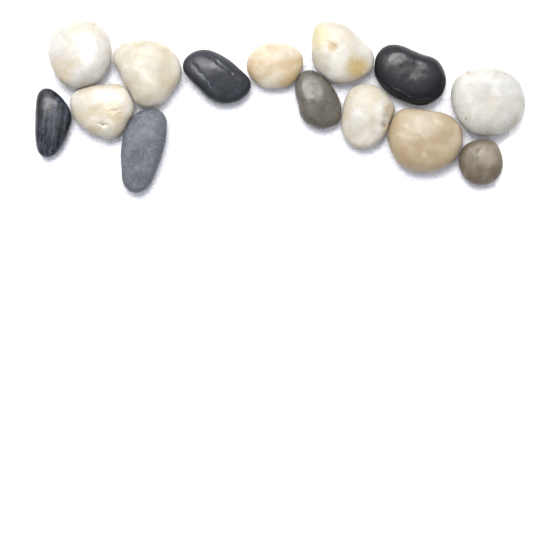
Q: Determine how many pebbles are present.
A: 14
